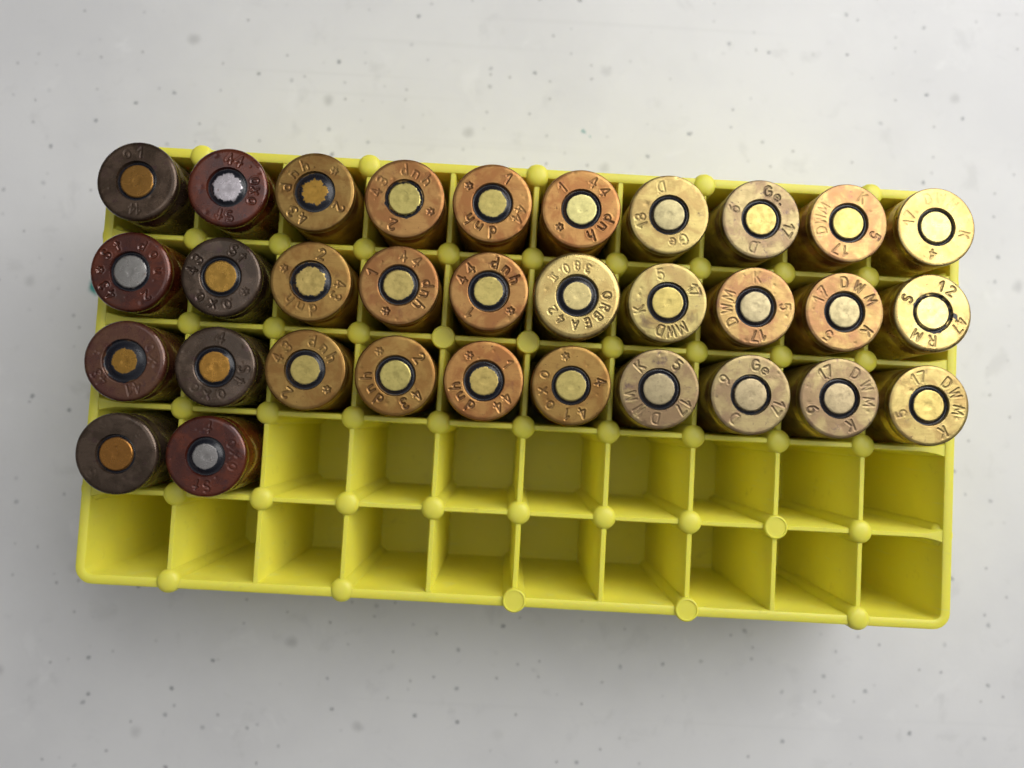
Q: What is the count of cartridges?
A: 32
